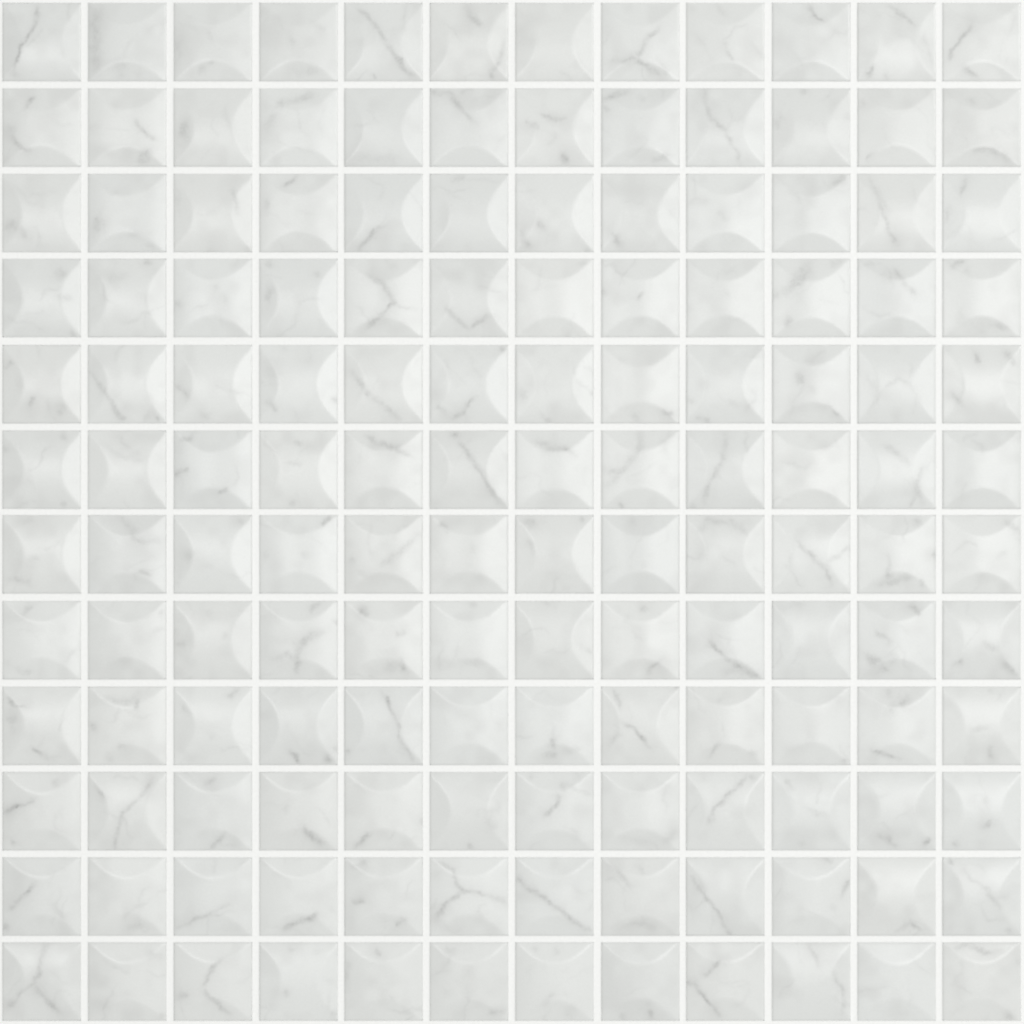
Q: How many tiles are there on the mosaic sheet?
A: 144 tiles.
